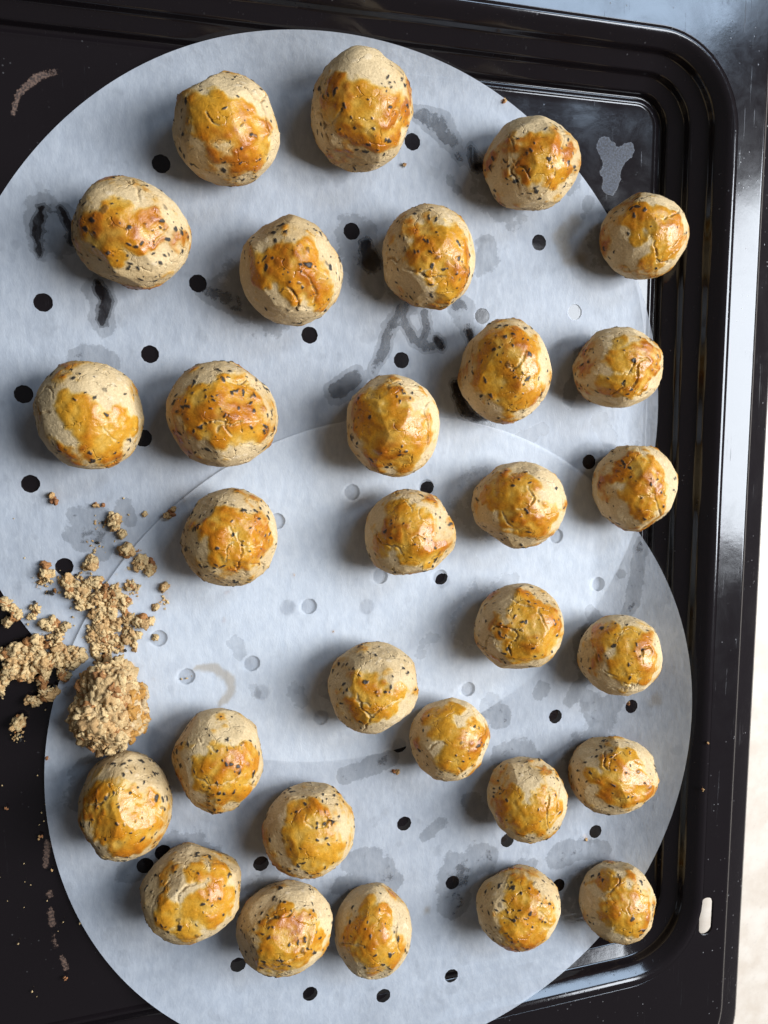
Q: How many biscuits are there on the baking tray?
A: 30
